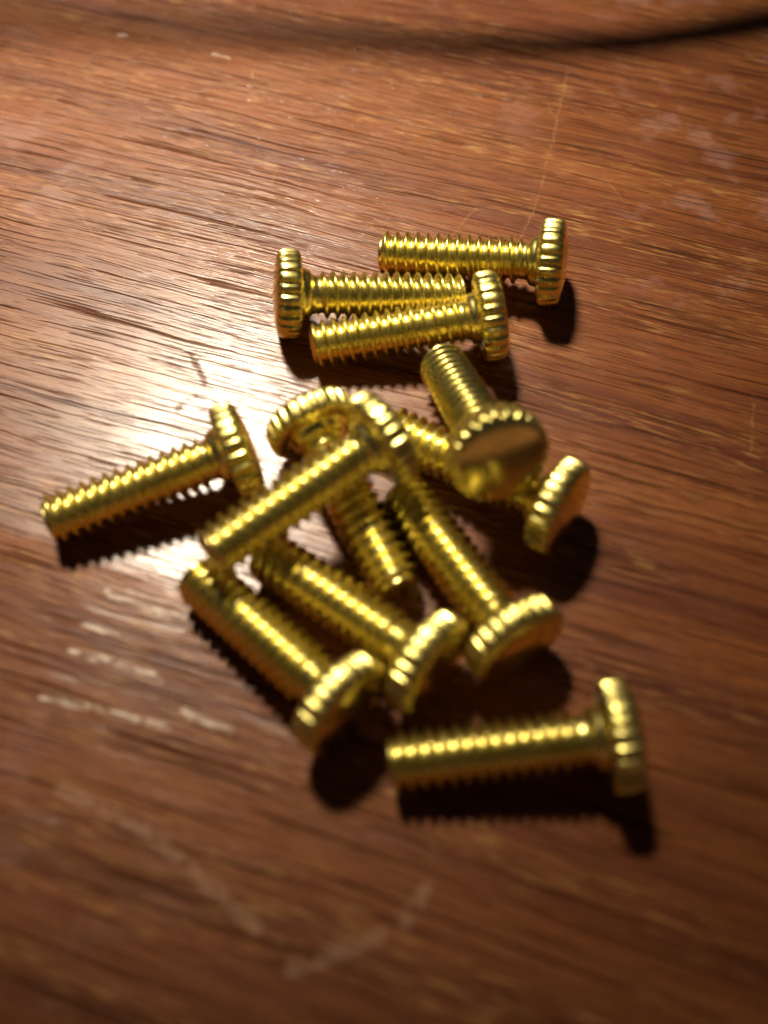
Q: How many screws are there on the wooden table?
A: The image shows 12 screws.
